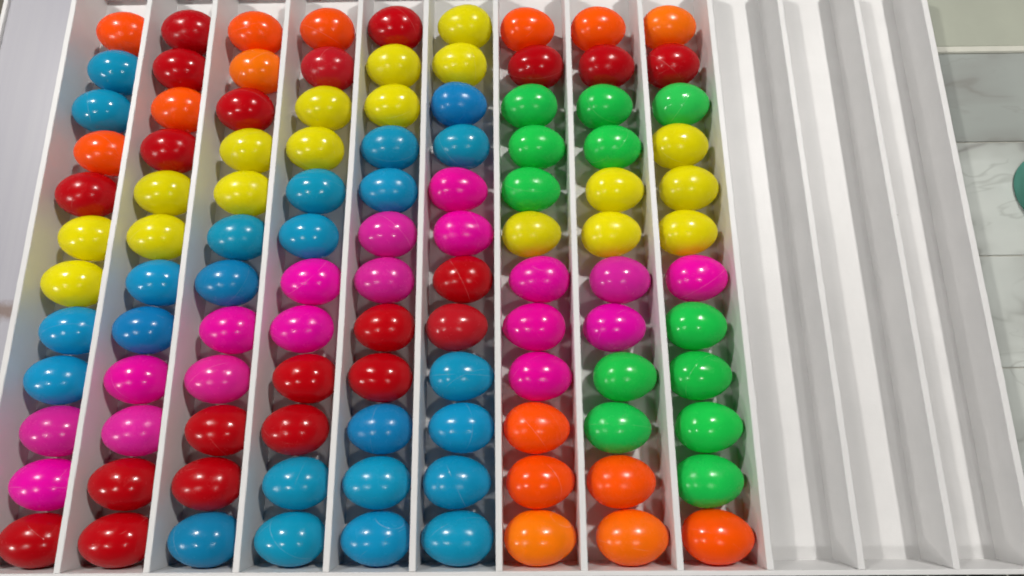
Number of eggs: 108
